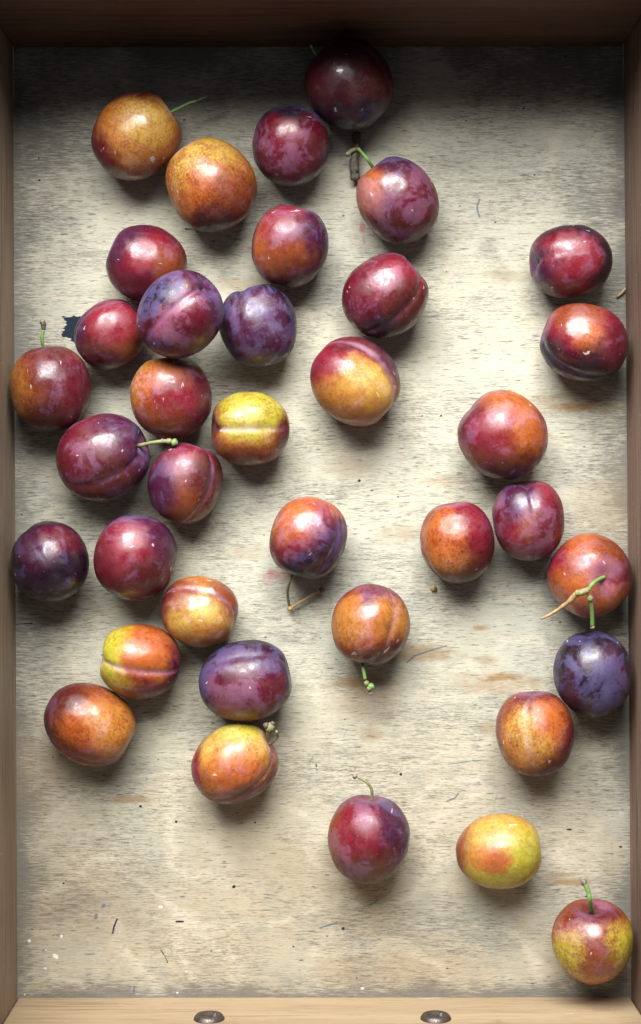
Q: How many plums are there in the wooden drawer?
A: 37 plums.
